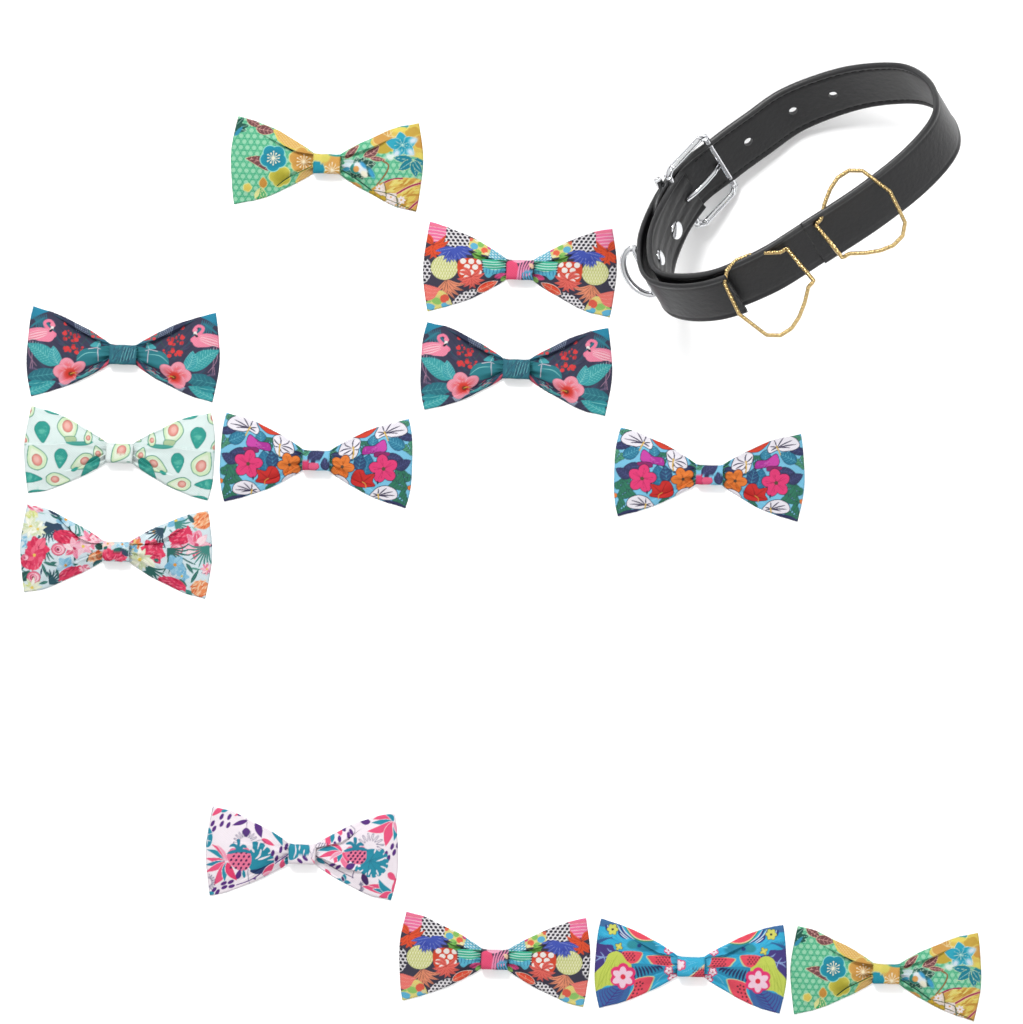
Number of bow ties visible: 12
